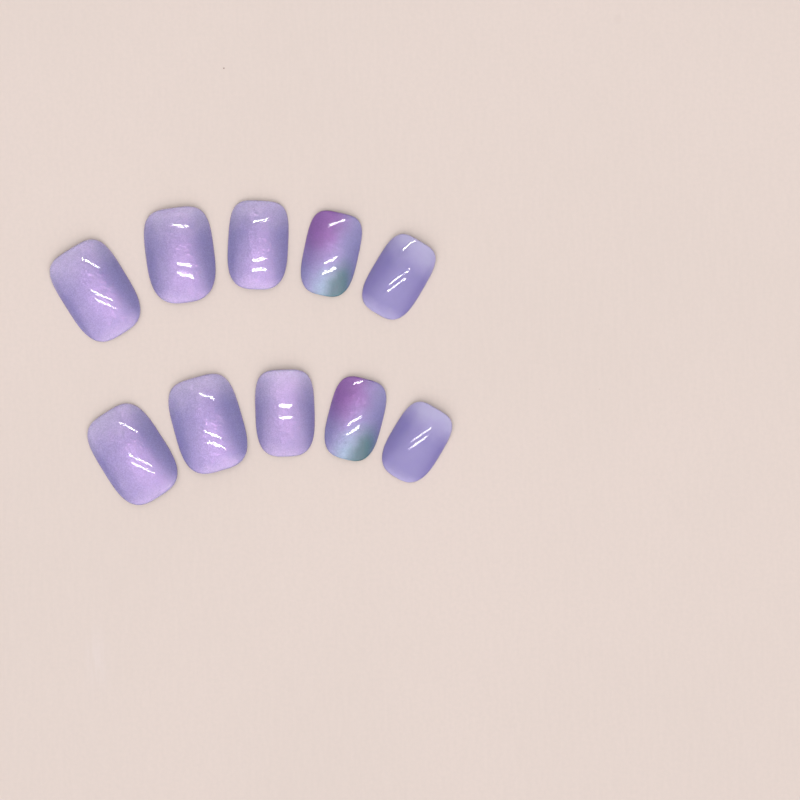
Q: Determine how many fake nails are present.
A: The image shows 10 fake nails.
